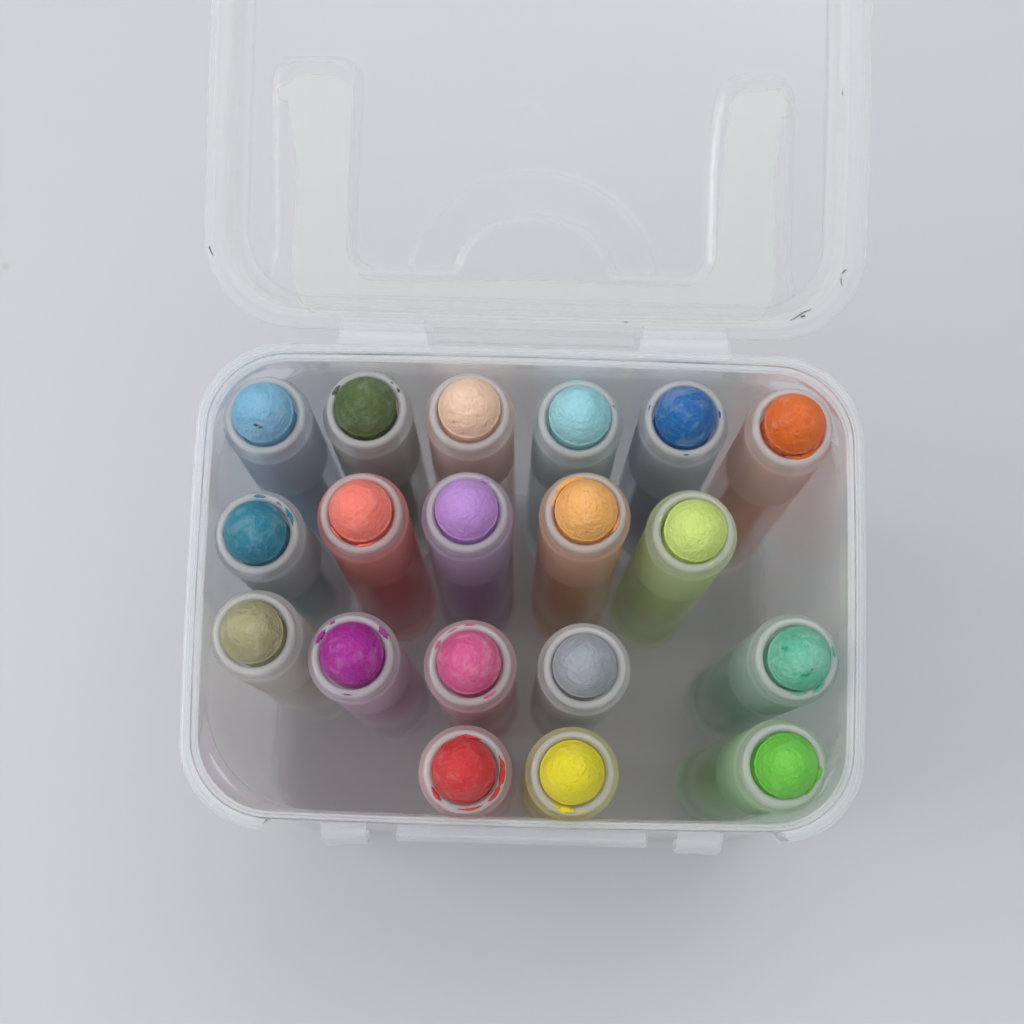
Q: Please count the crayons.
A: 19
